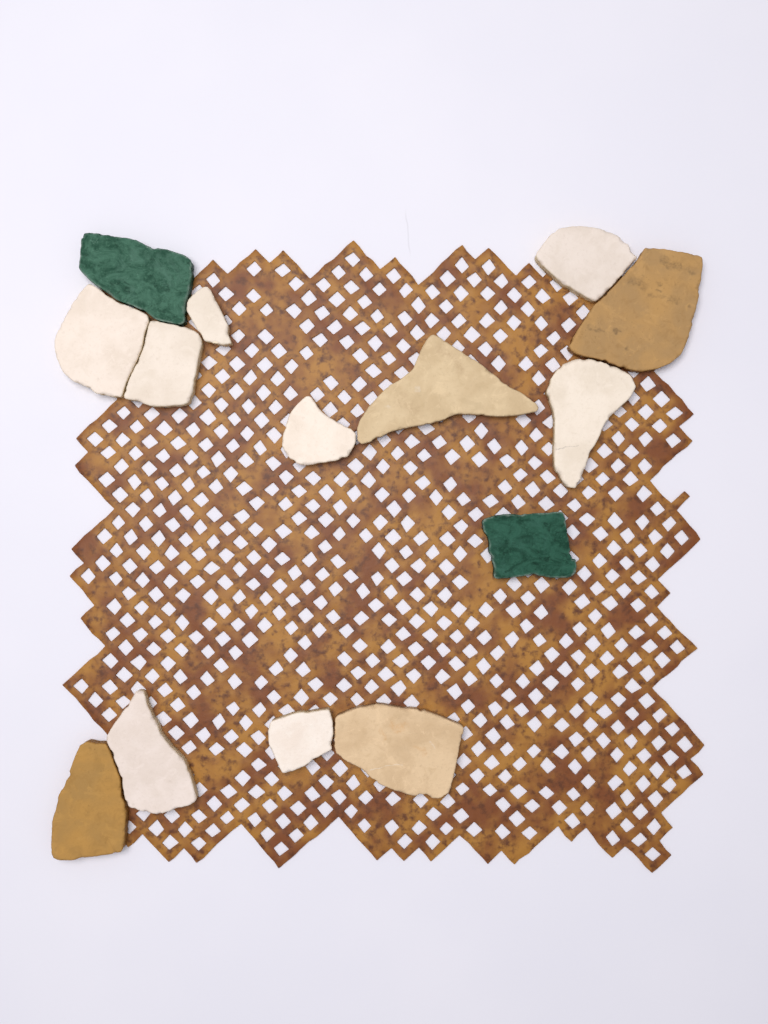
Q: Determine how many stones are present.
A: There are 14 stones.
